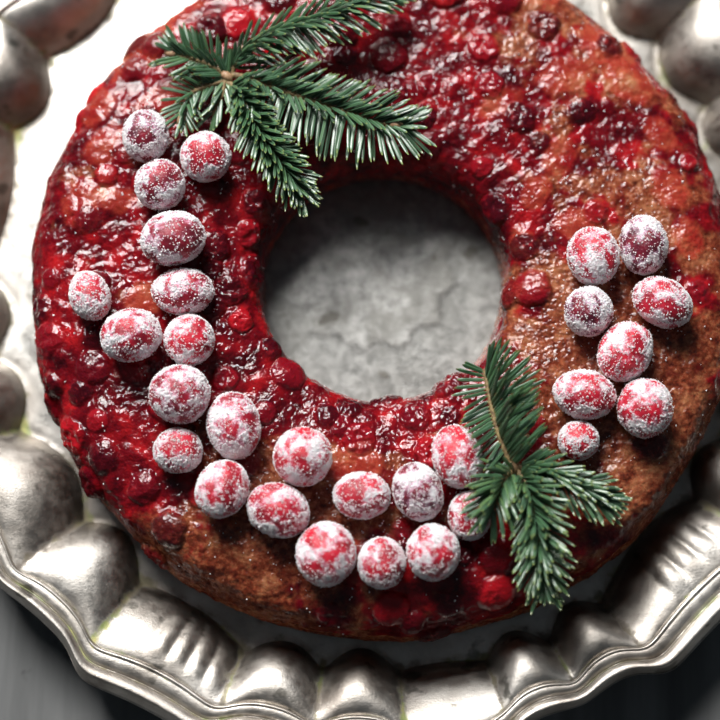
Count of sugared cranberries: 29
